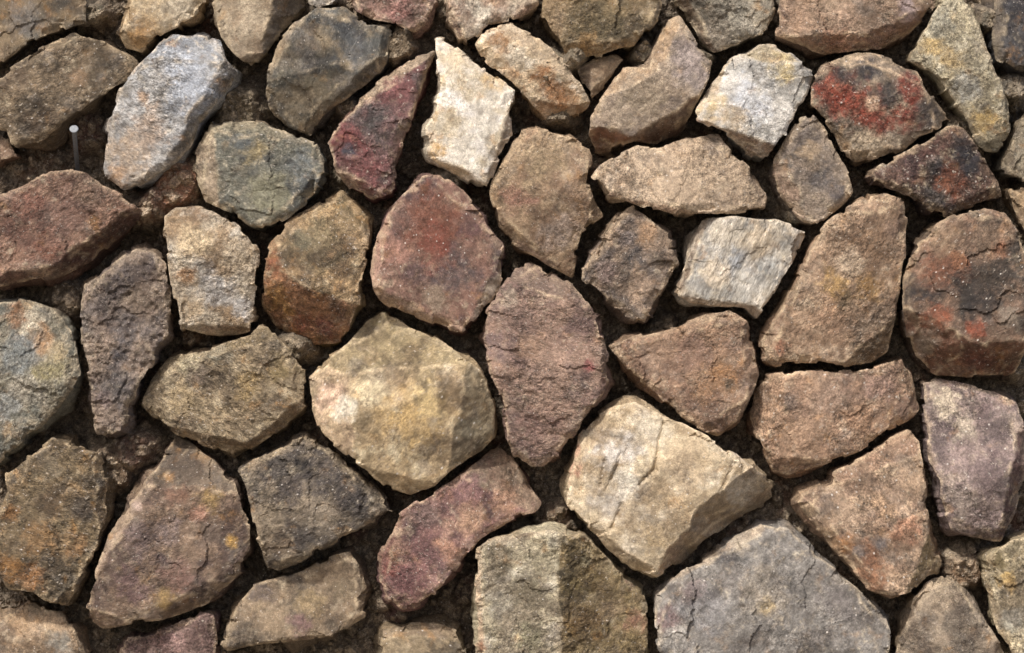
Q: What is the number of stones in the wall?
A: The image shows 59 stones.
